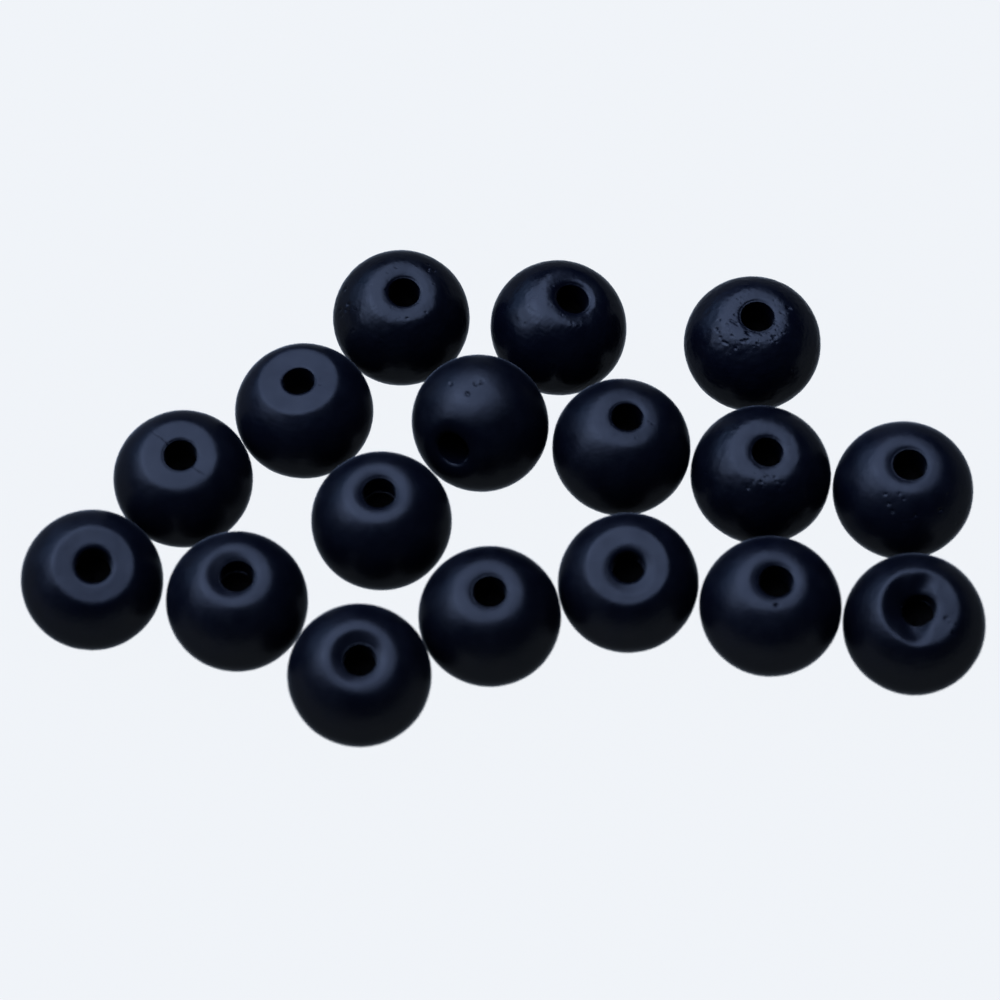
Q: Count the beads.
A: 17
